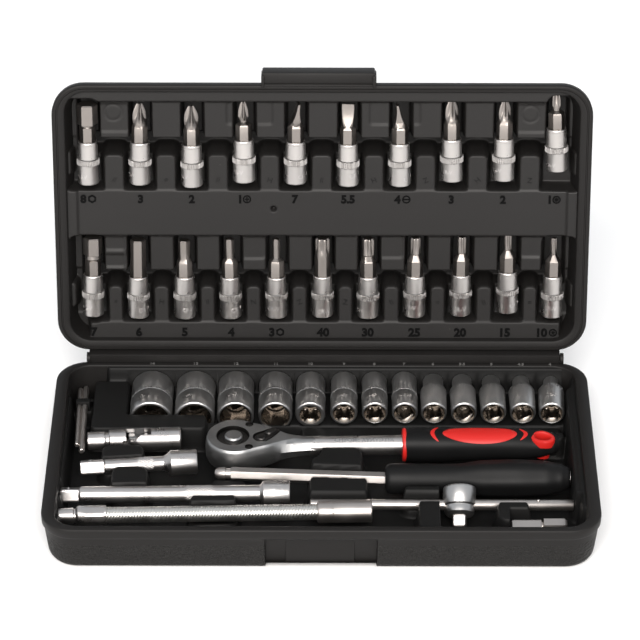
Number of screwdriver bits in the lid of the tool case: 21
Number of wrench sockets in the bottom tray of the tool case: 13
